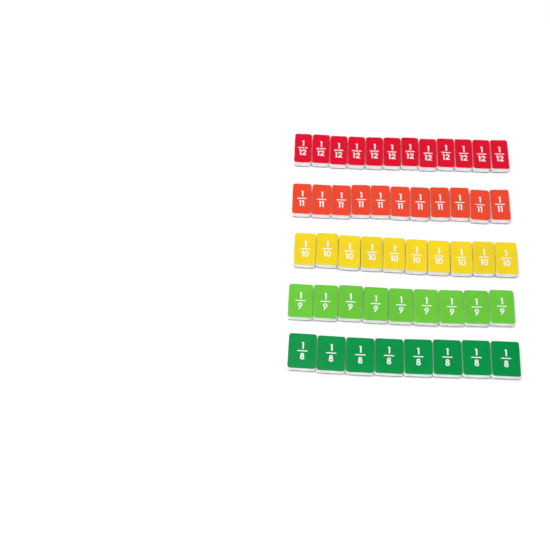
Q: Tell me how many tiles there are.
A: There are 50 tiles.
